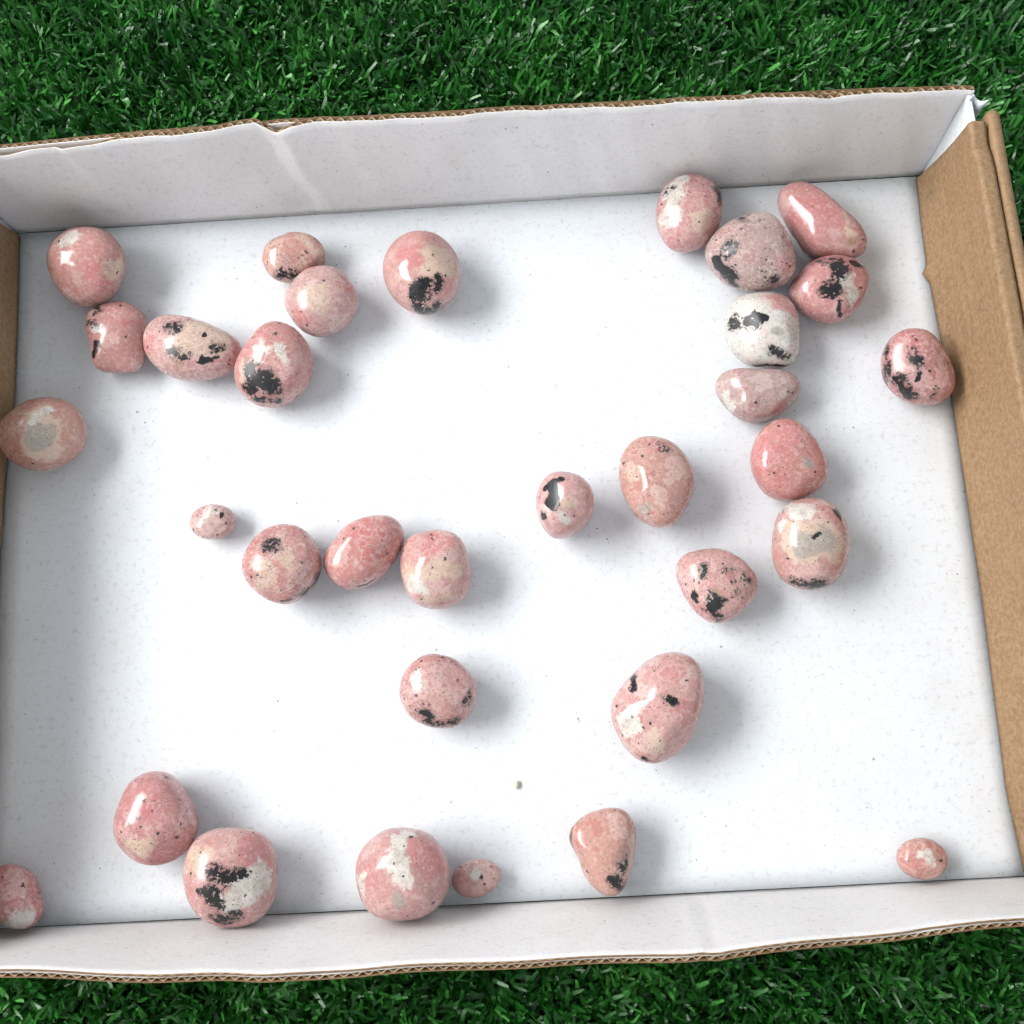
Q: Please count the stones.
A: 33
